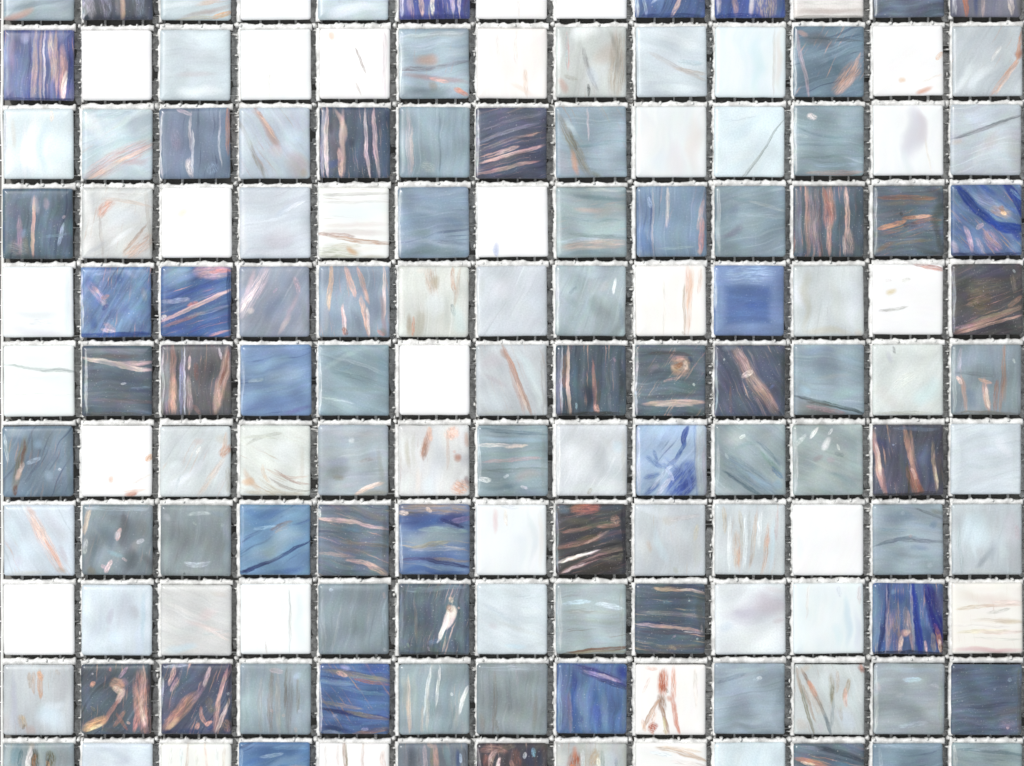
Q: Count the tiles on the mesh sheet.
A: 143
